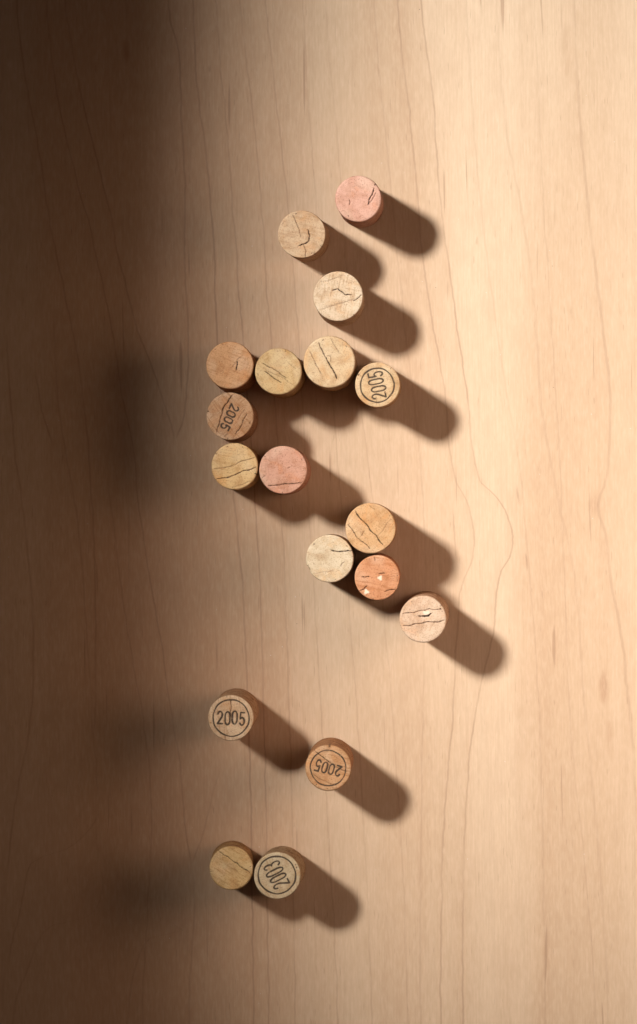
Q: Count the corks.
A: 18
